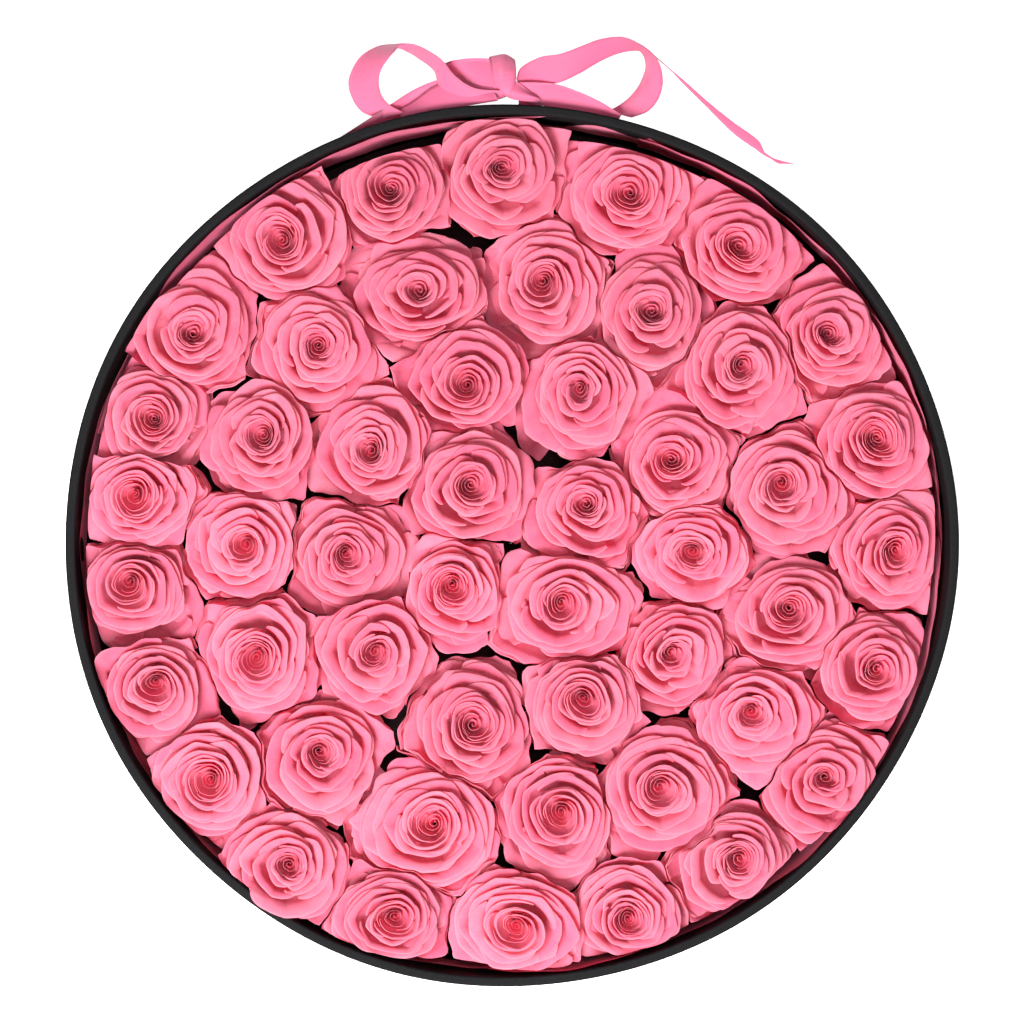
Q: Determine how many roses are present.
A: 50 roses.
